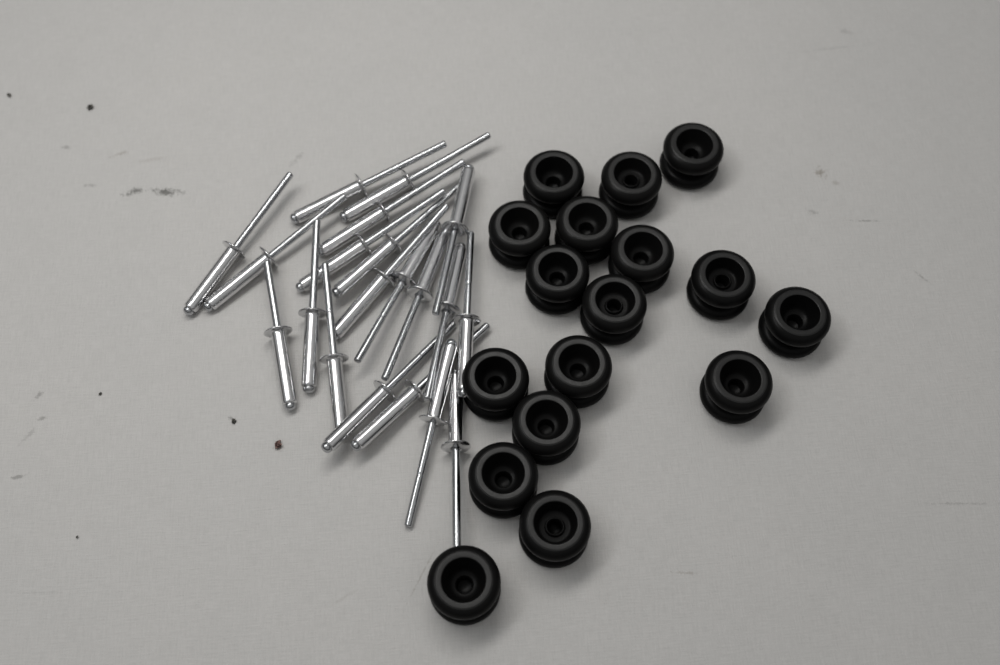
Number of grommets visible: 17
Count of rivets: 20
